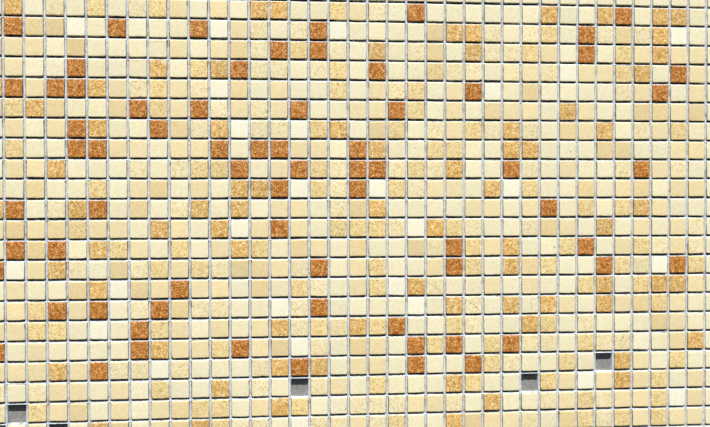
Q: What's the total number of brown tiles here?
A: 69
